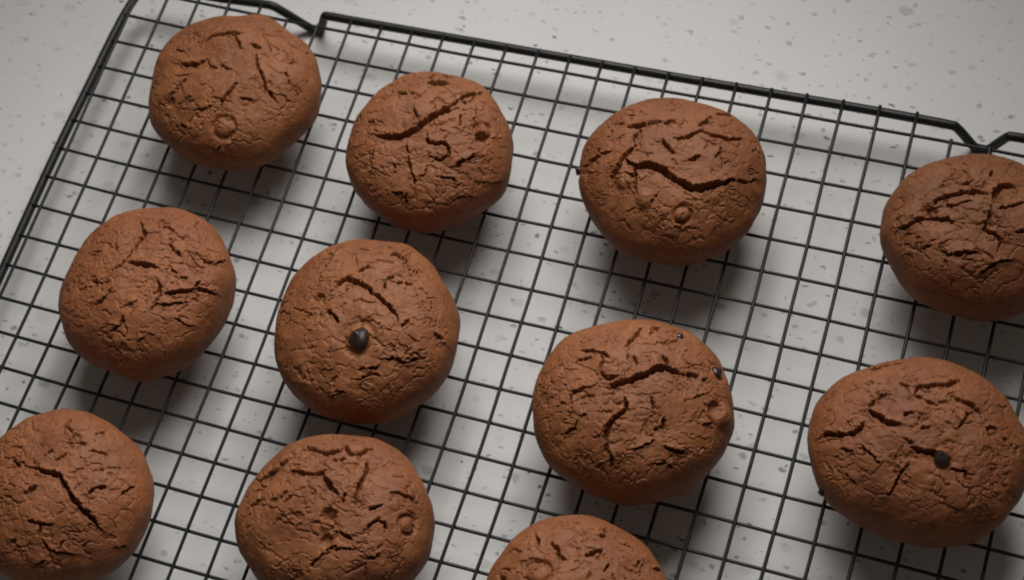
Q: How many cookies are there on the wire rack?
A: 11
